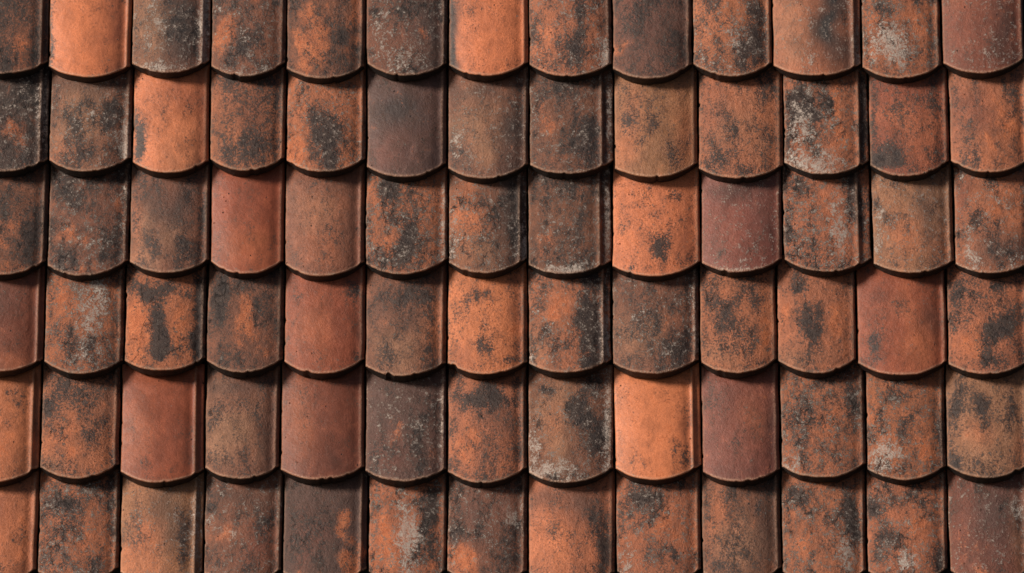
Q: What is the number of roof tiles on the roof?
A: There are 78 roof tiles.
